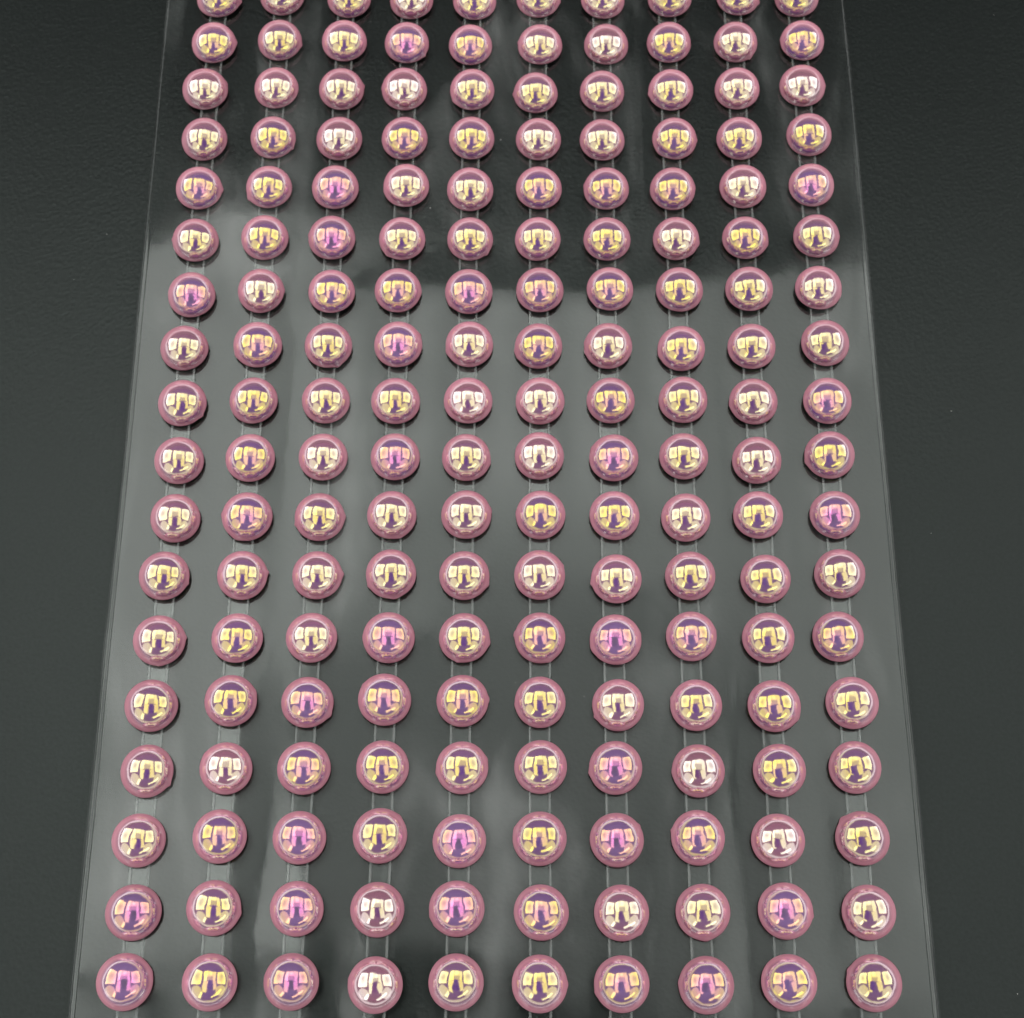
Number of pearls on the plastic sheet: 180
